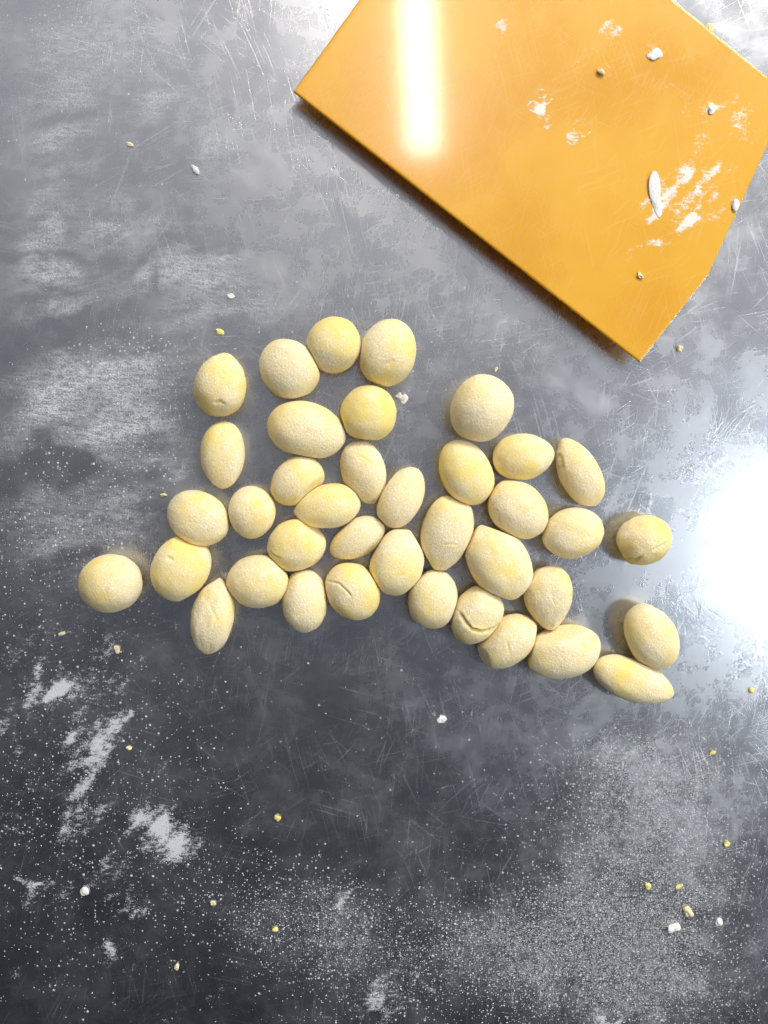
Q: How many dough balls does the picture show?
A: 38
